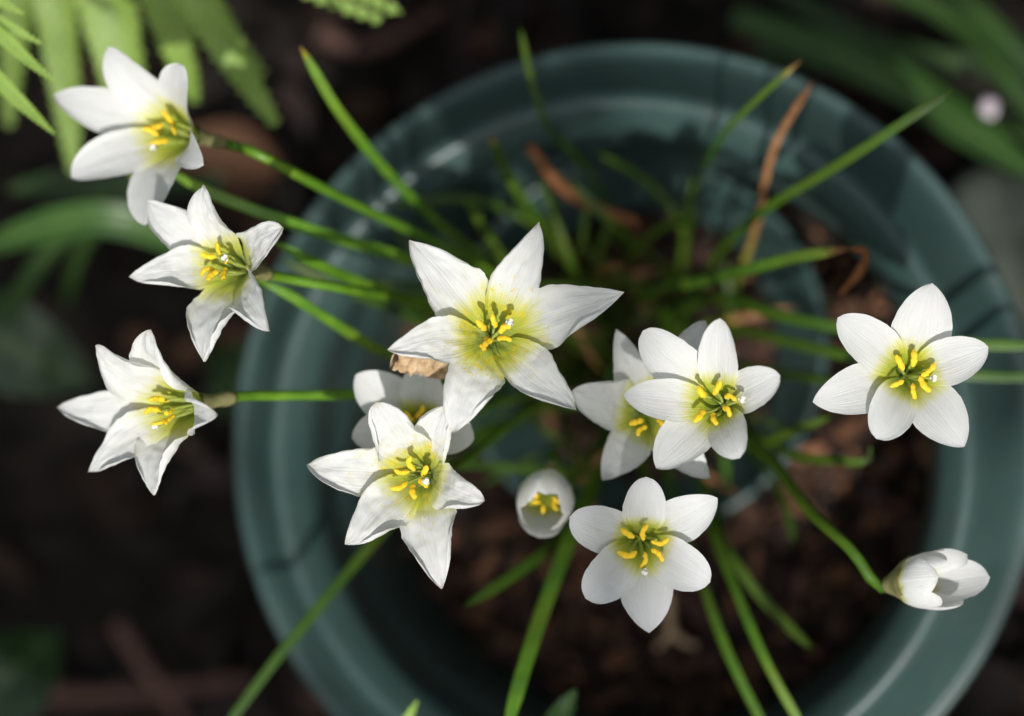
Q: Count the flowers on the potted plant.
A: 12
